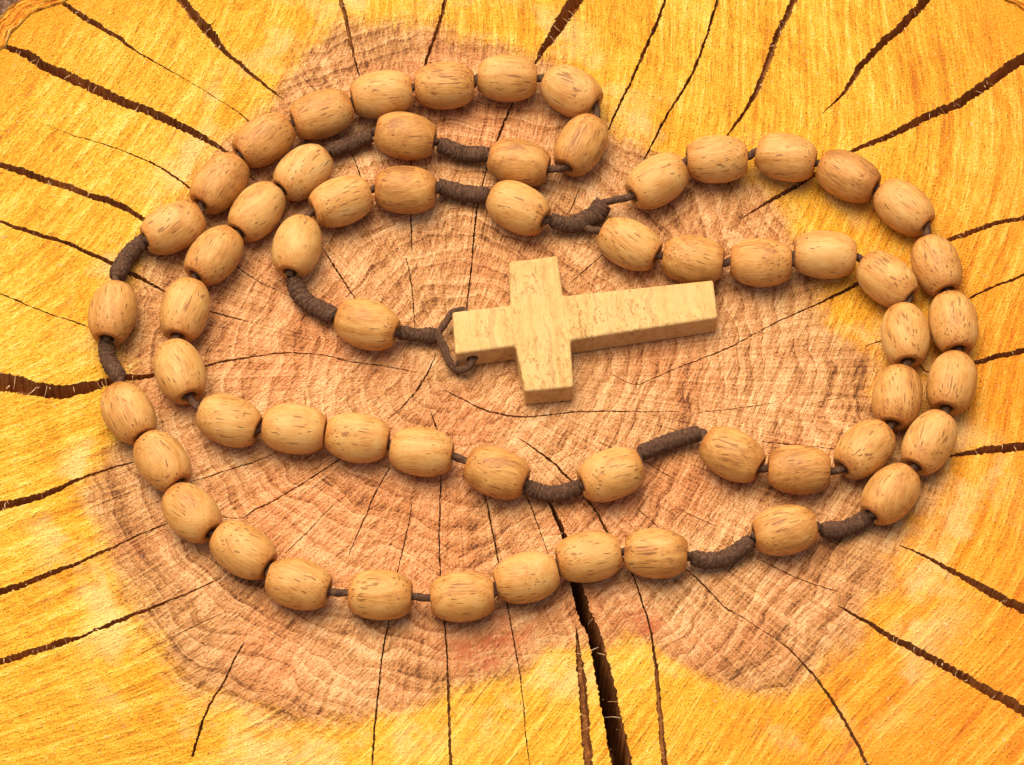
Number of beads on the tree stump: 59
